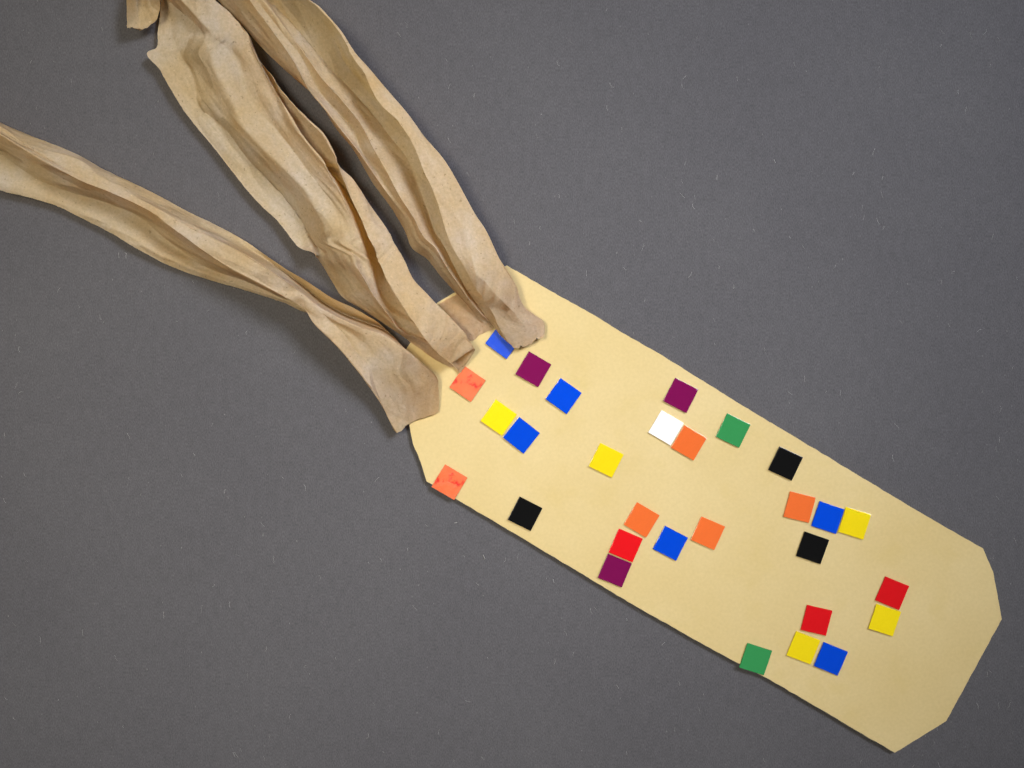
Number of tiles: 29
